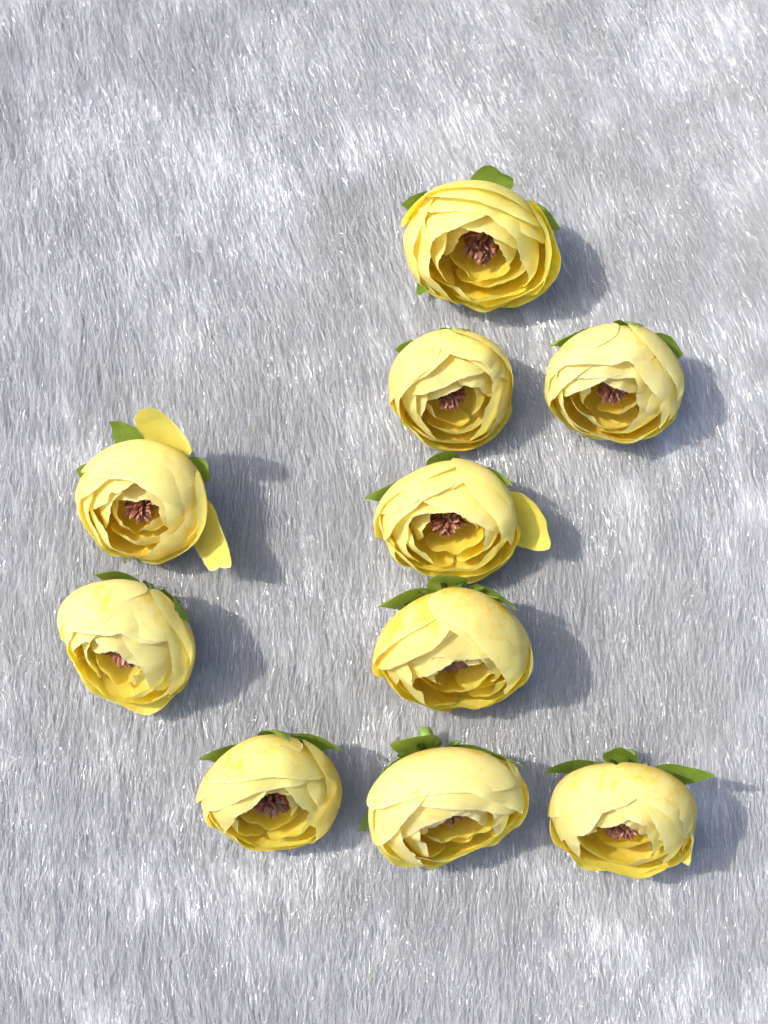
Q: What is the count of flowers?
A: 10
